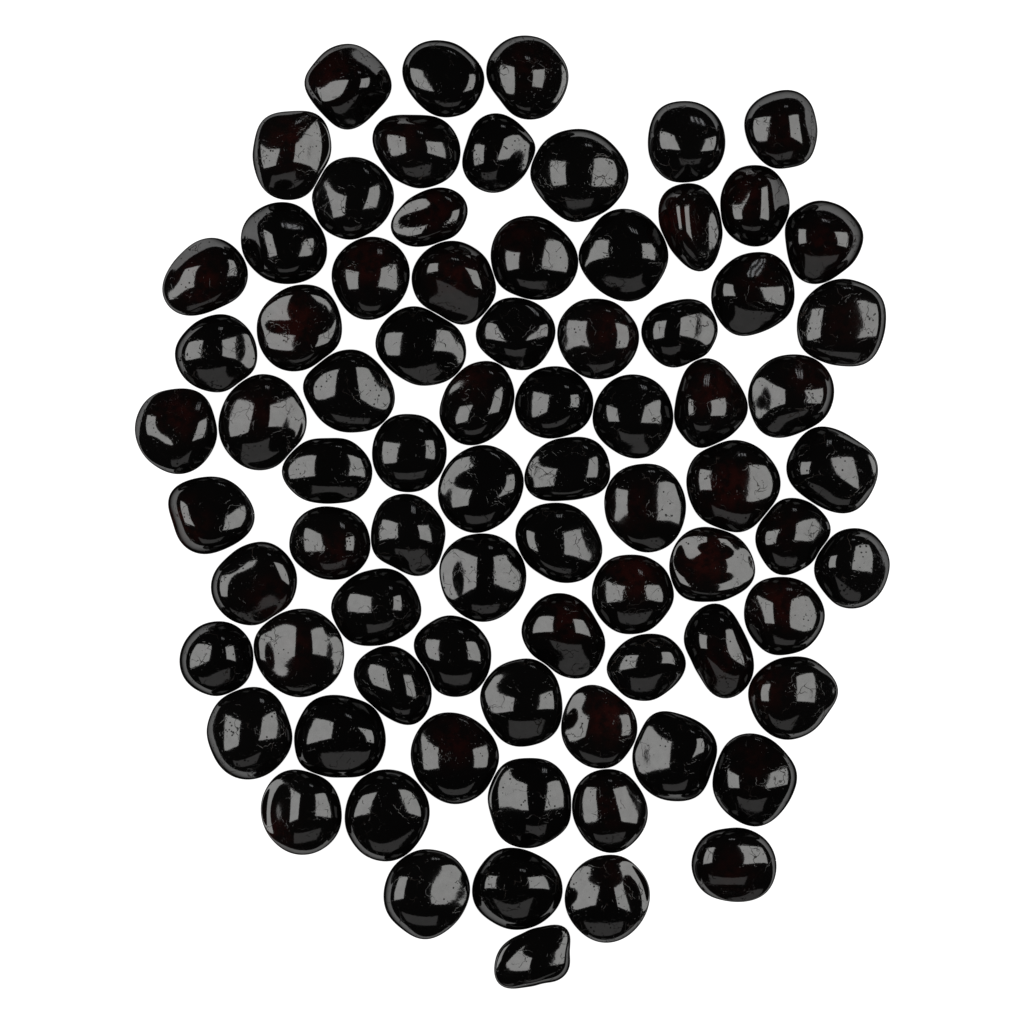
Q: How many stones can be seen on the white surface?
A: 79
